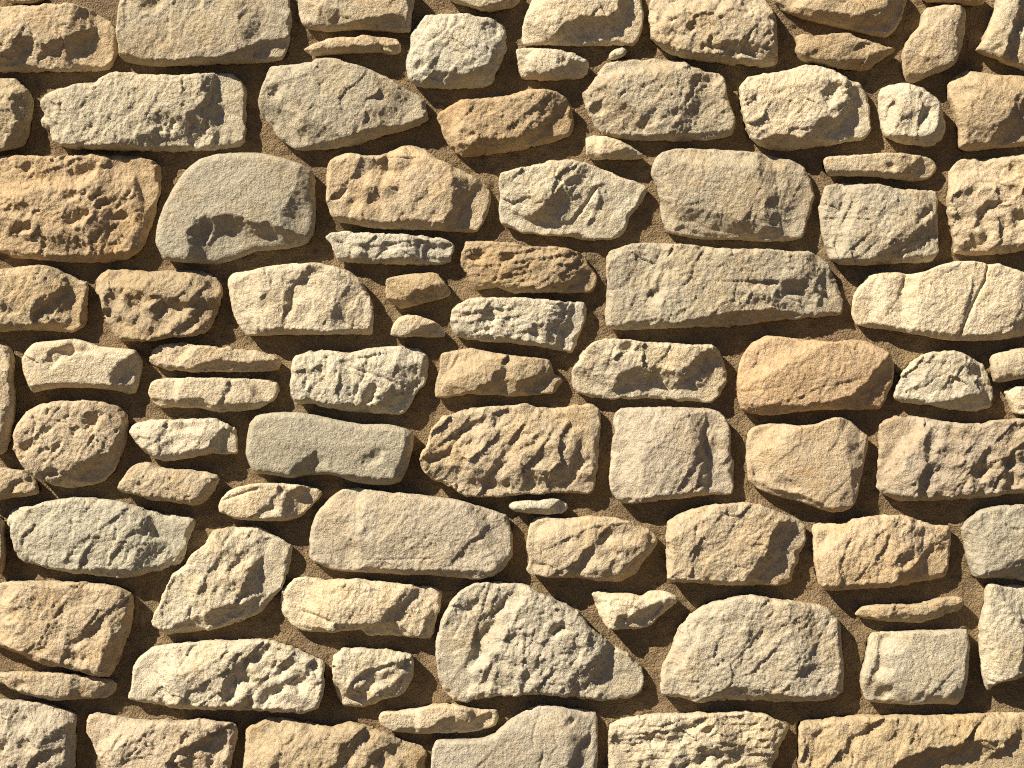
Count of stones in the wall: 91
